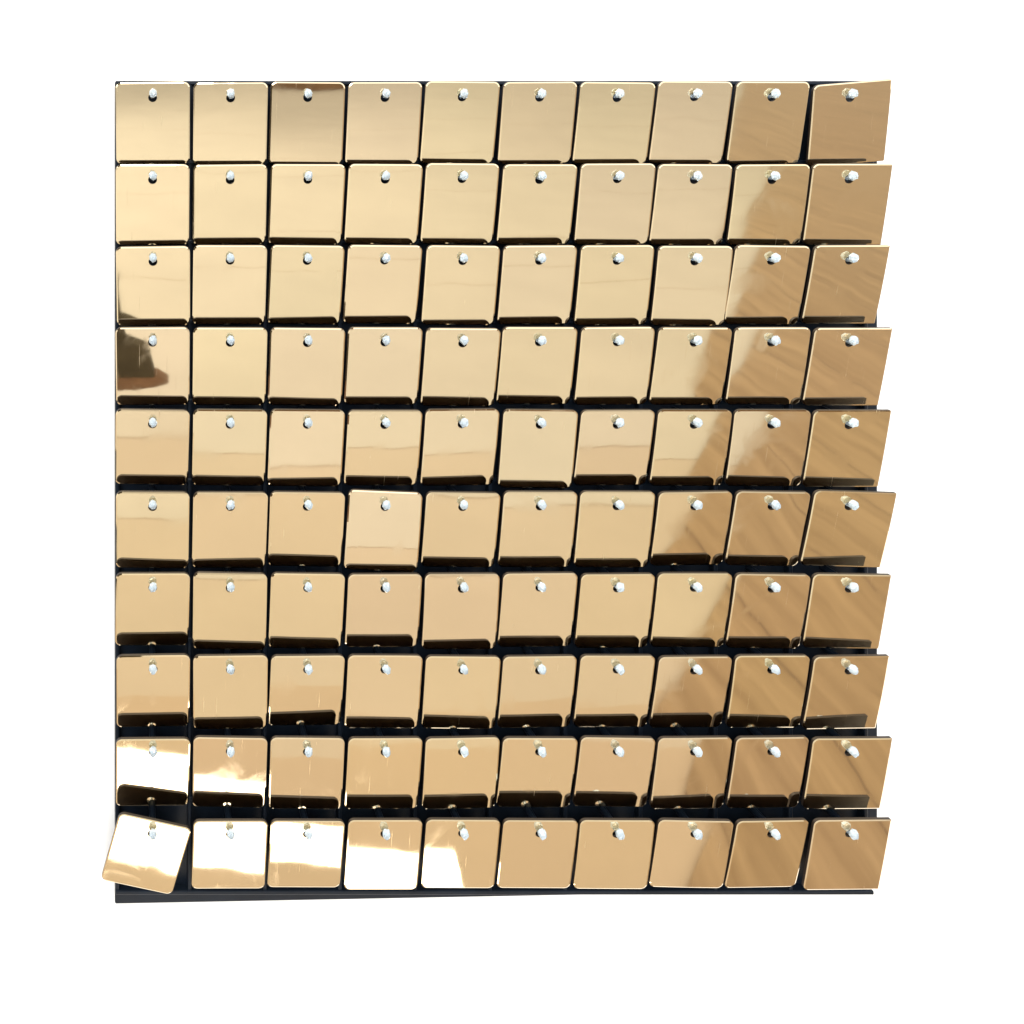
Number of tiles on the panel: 100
